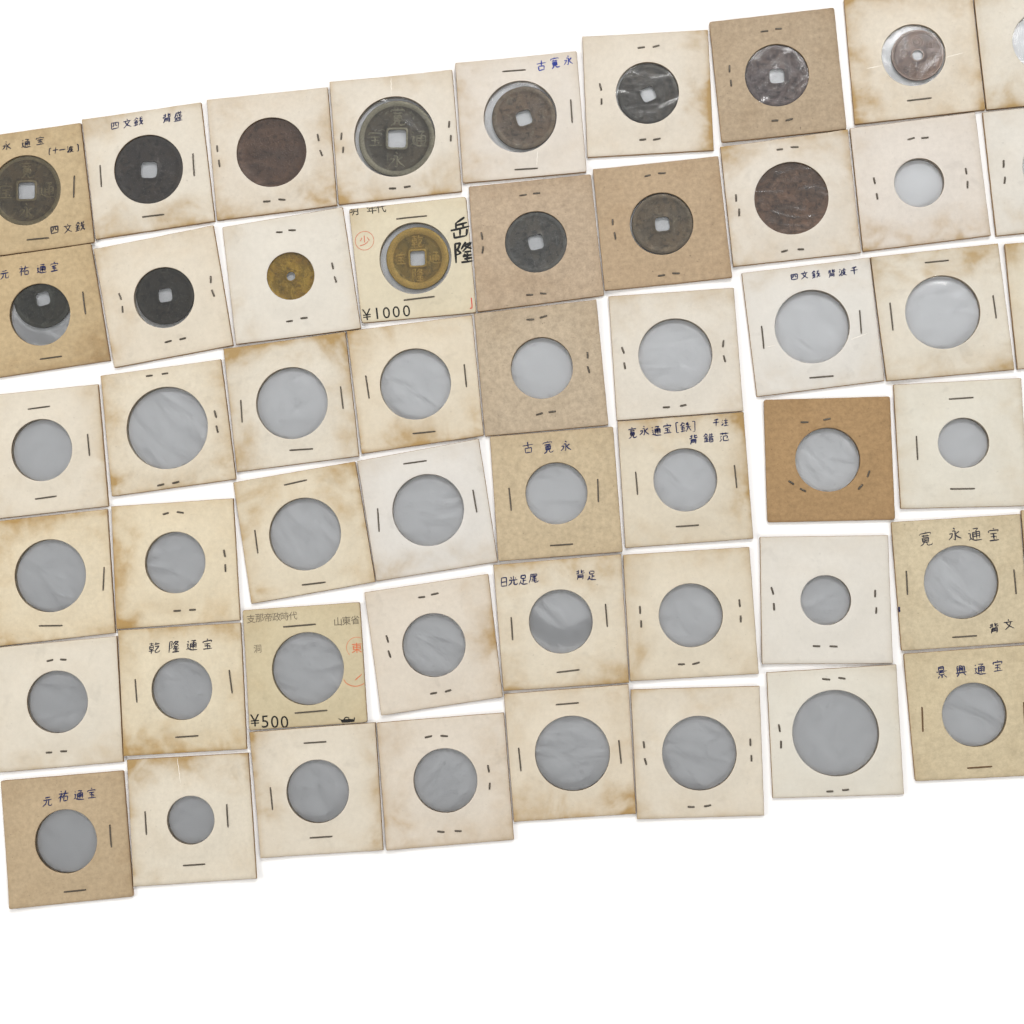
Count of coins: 15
